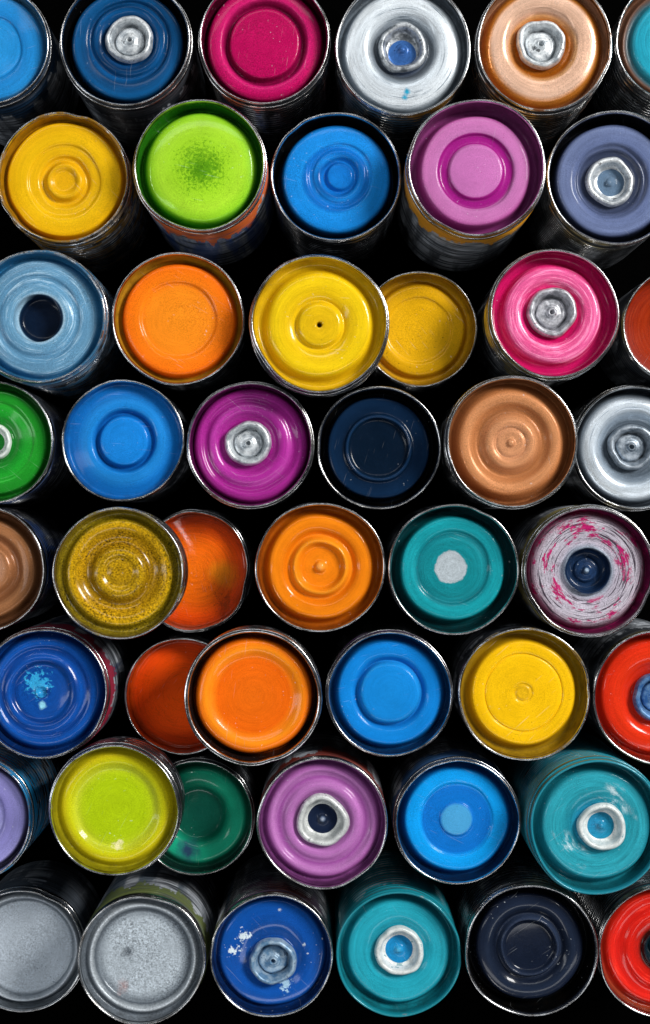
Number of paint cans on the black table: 47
